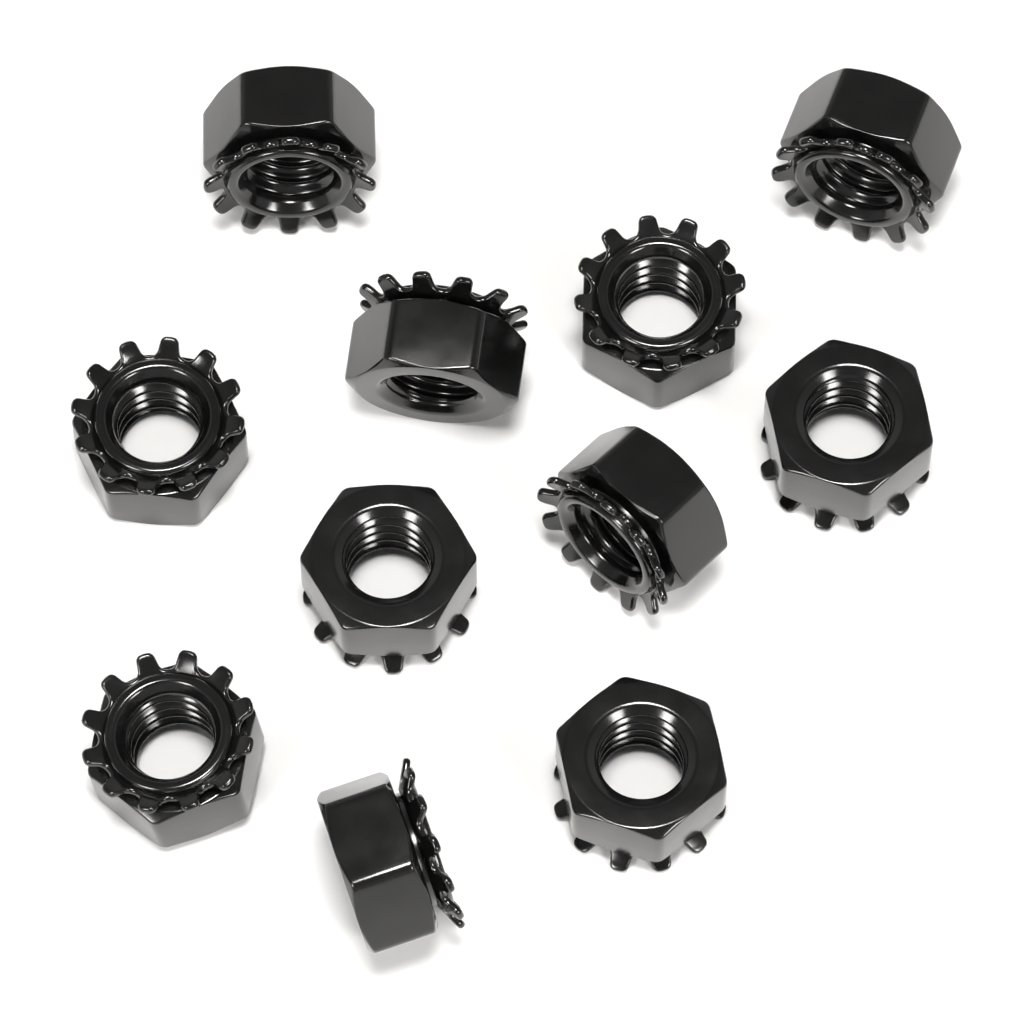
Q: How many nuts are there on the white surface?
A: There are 11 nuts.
